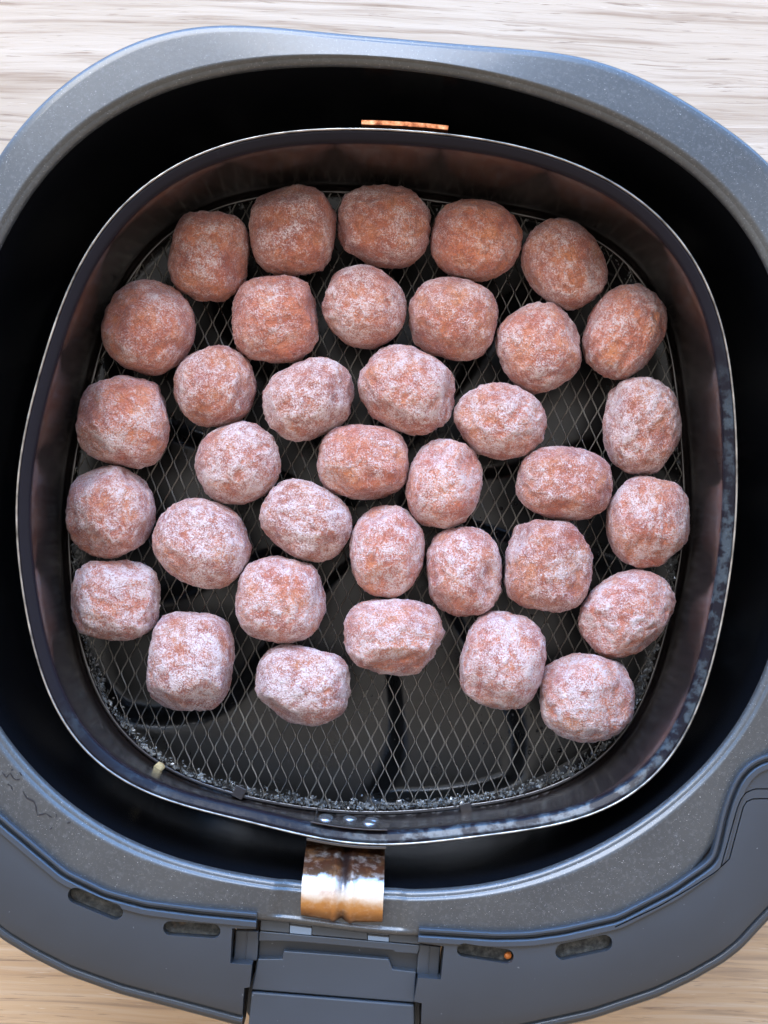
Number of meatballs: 36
